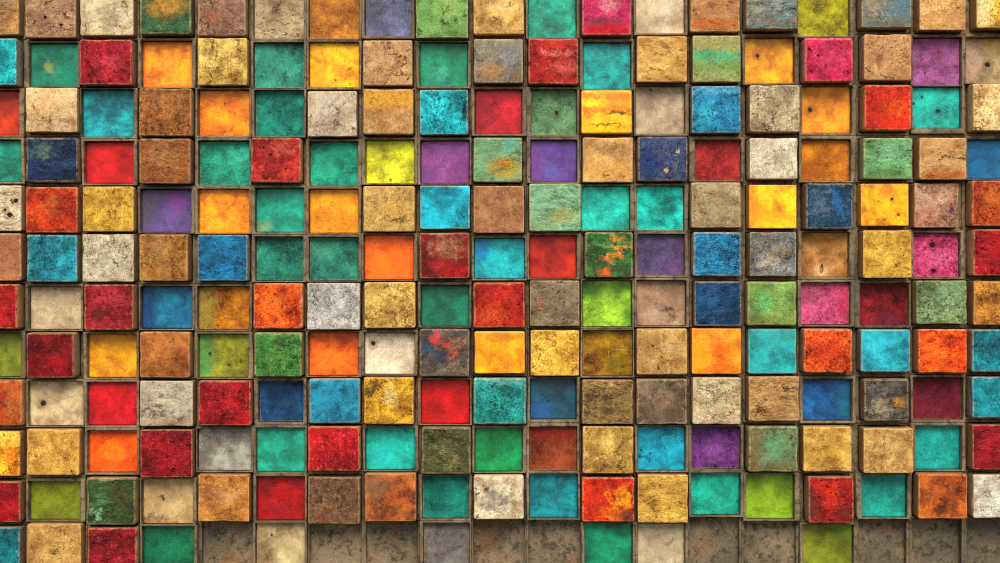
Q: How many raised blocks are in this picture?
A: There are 126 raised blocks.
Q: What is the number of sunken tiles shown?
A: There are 92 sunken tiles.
